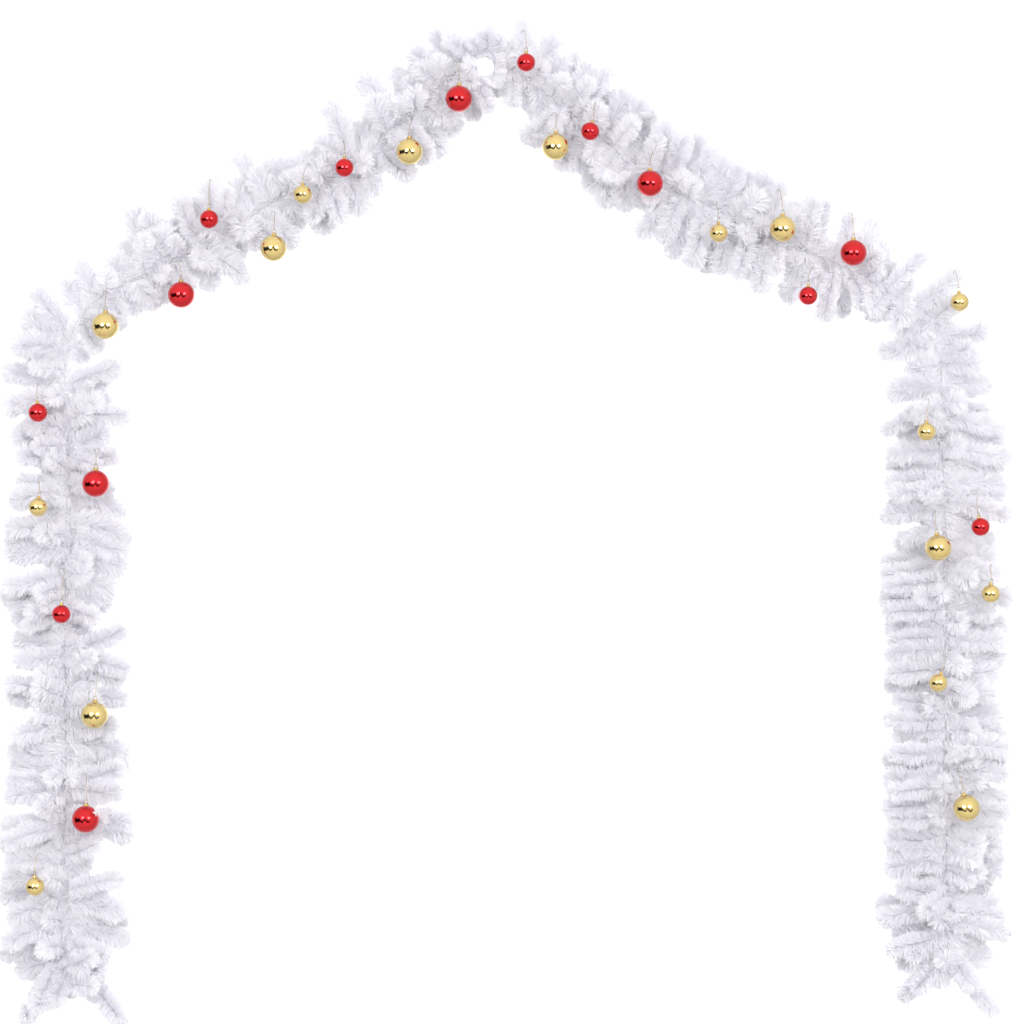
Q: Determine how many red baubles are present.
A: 14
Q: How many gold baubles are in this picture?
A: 16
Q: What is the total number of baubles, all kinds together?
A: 30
